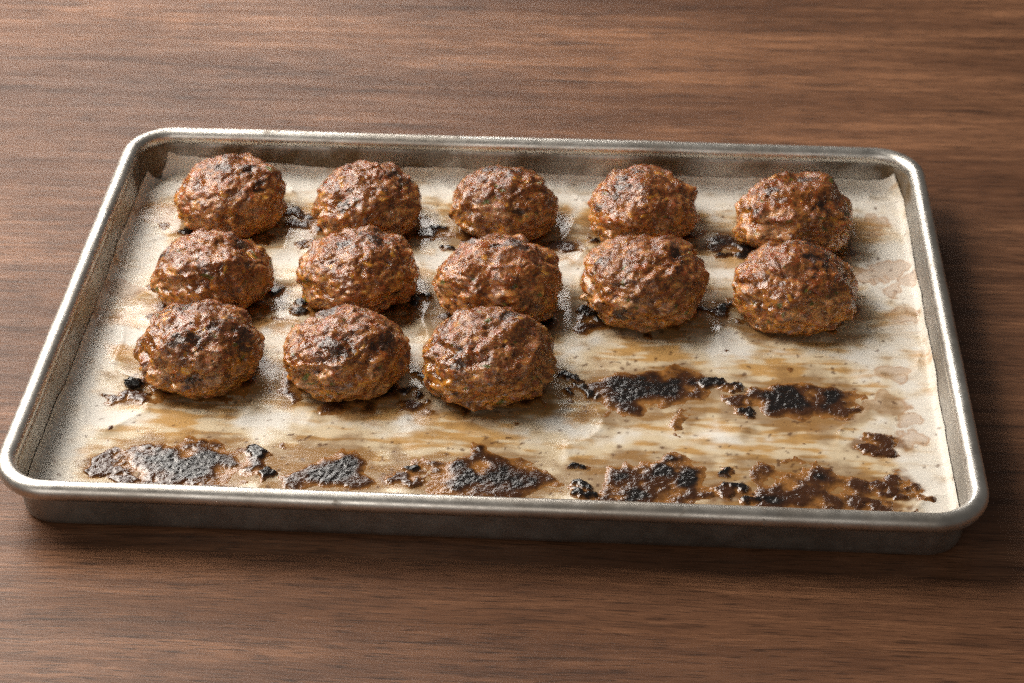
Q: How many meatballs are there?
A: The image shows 13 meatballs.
